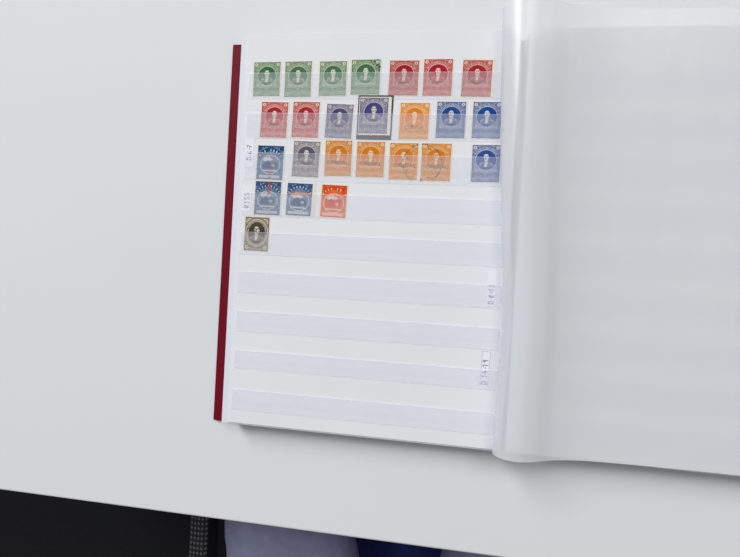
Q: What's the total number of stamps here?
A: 25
